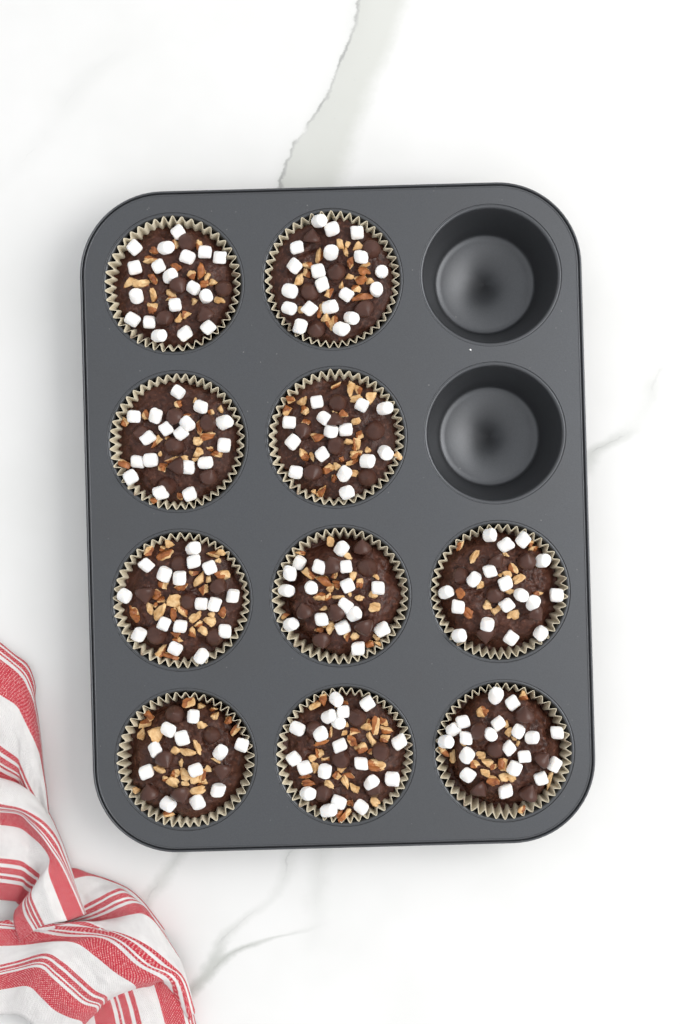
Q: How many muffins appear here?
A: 10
